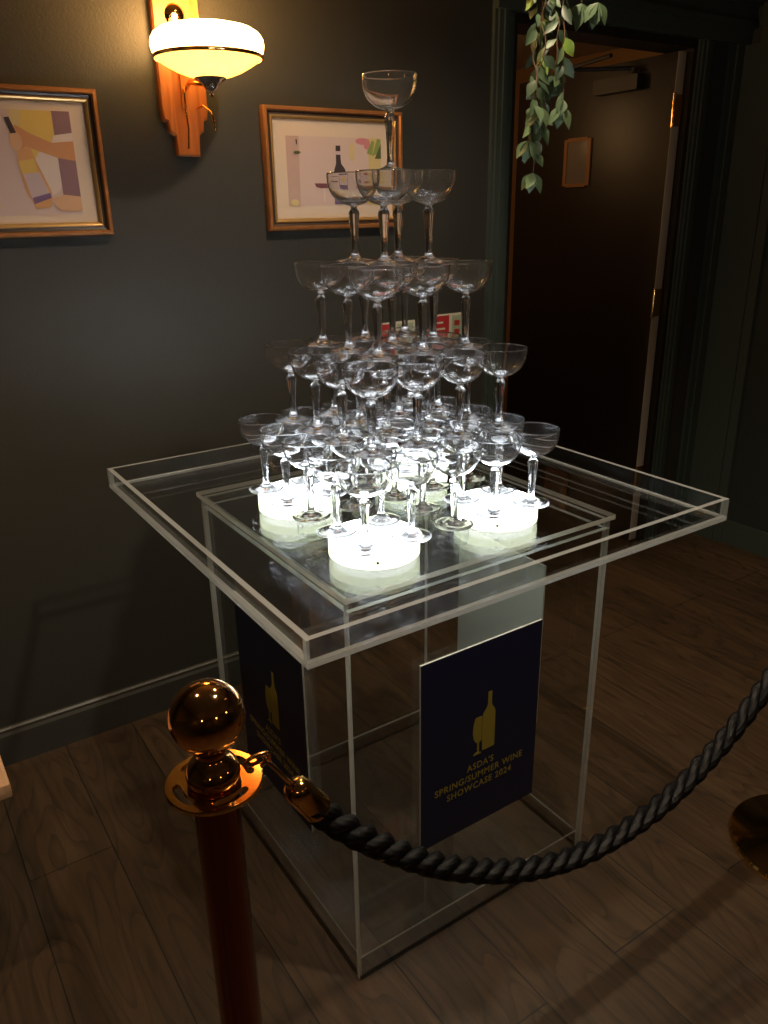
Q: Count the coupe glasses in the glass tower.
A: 55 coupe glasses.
